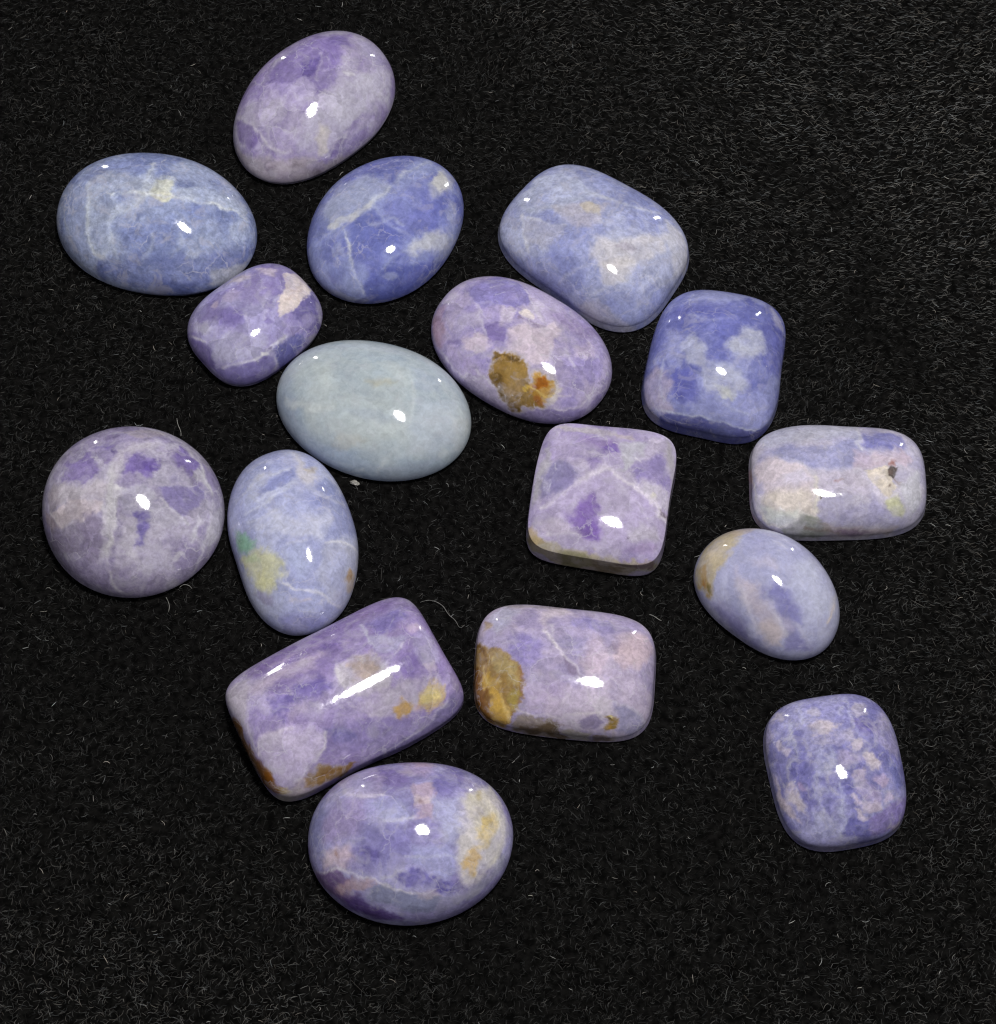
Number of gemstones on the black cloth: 17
